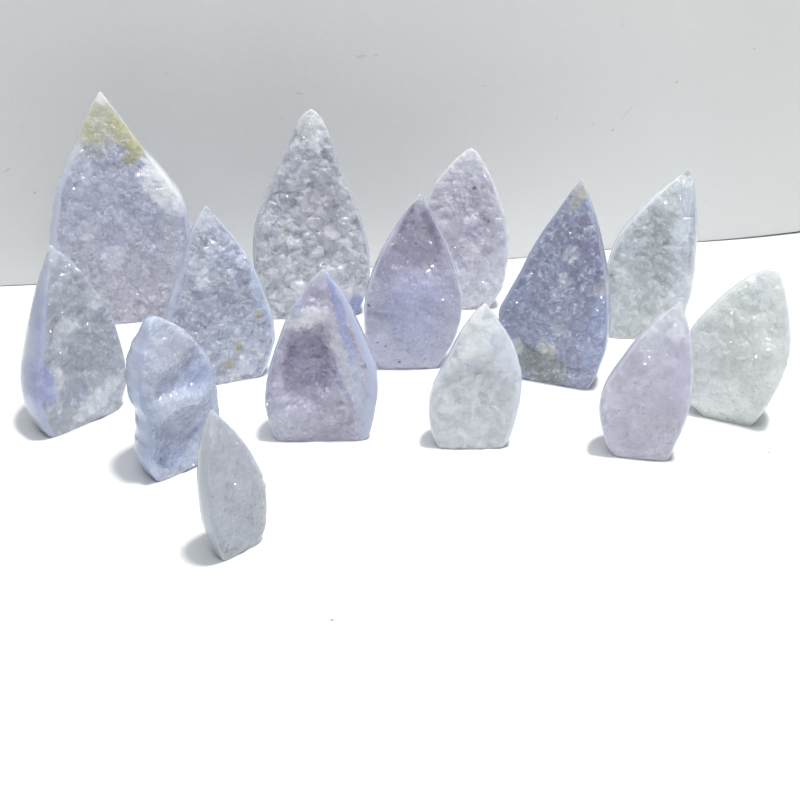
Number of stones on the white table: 14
